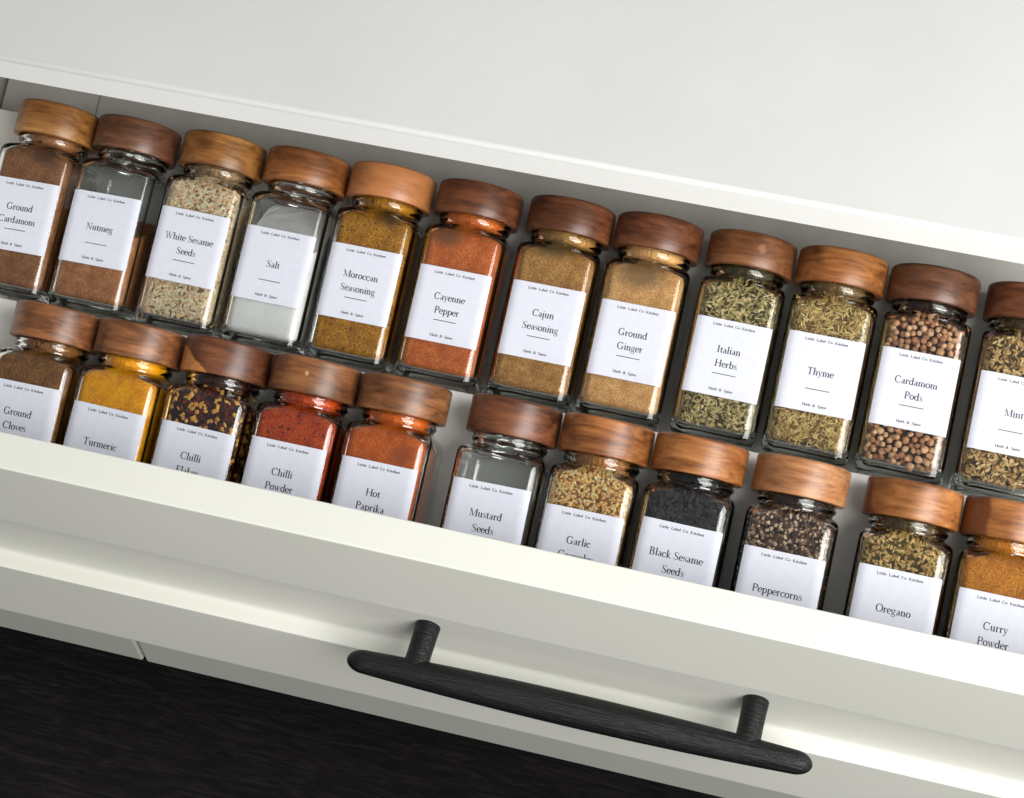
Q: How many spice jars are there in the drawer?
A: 23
